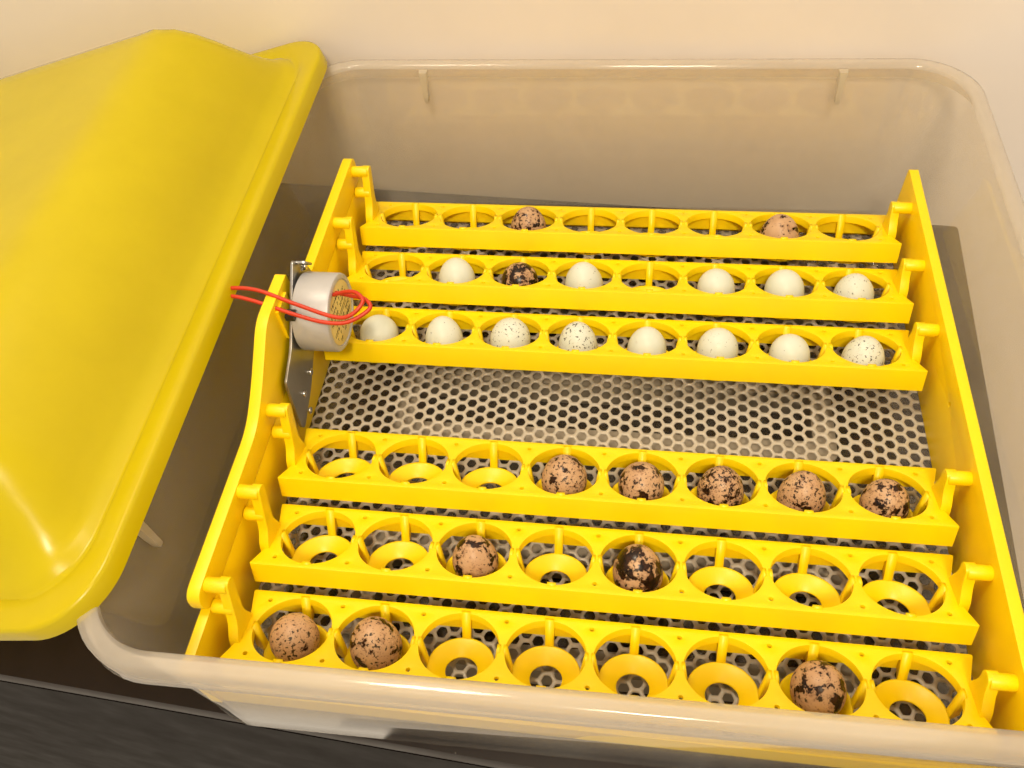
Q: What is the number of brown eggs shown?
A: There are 13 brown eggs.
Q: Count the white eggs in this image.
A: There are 13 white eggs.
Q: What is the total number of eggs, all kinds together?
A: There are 26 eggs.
